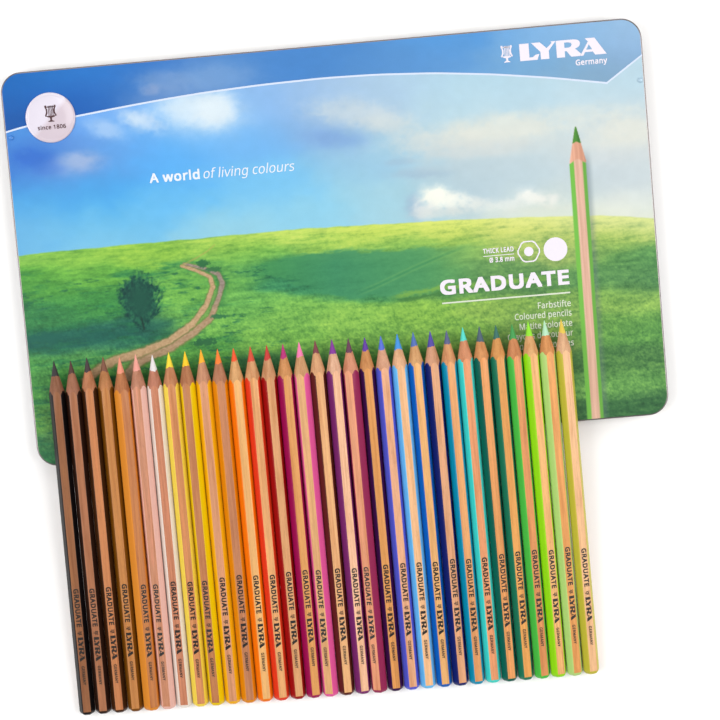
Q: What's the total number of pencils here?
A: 32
